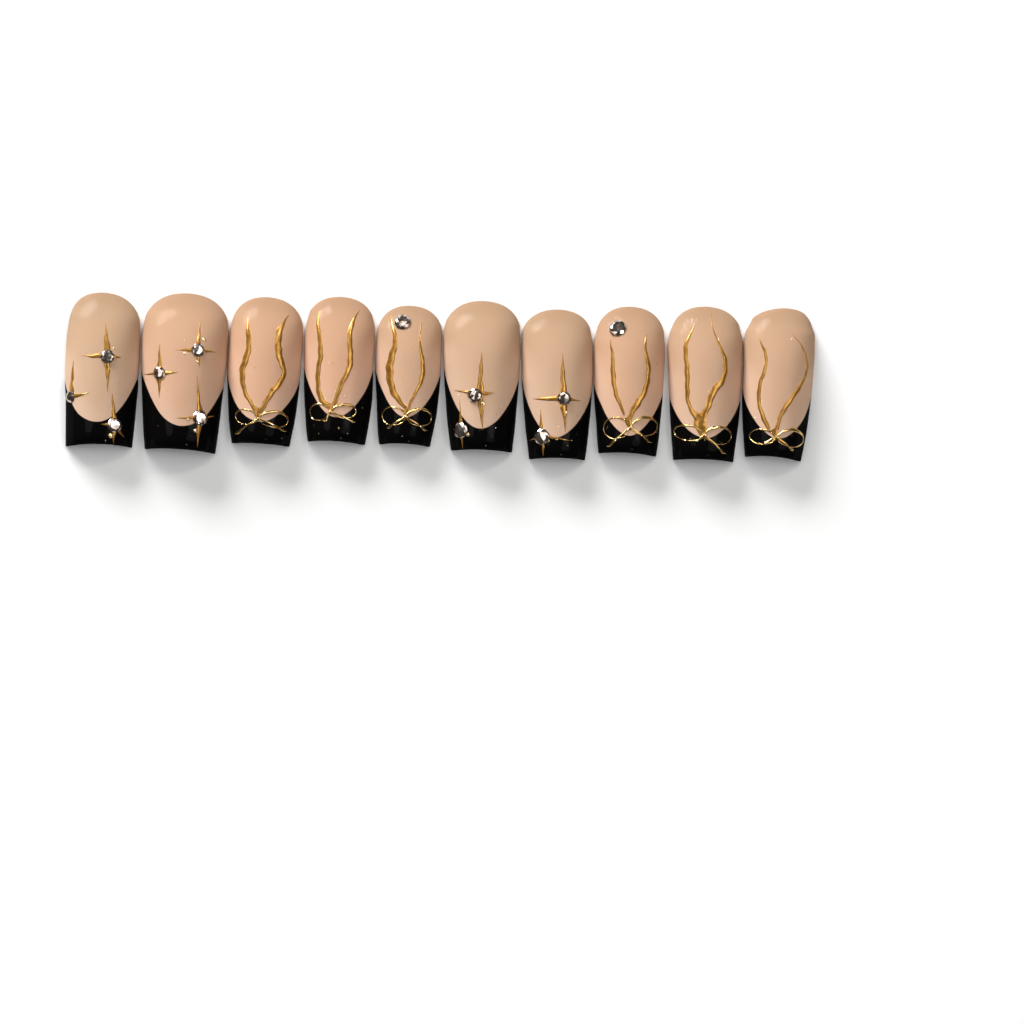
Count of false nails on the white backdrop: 10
